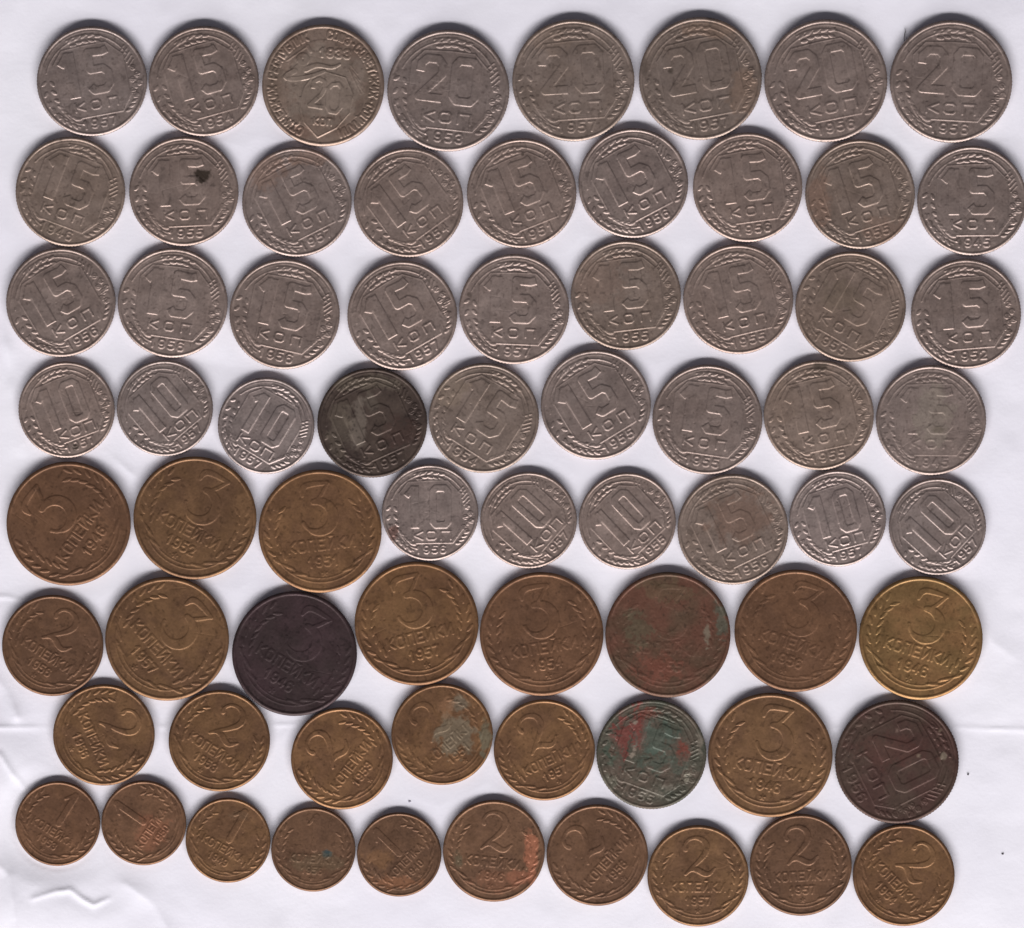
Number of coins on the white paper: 70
